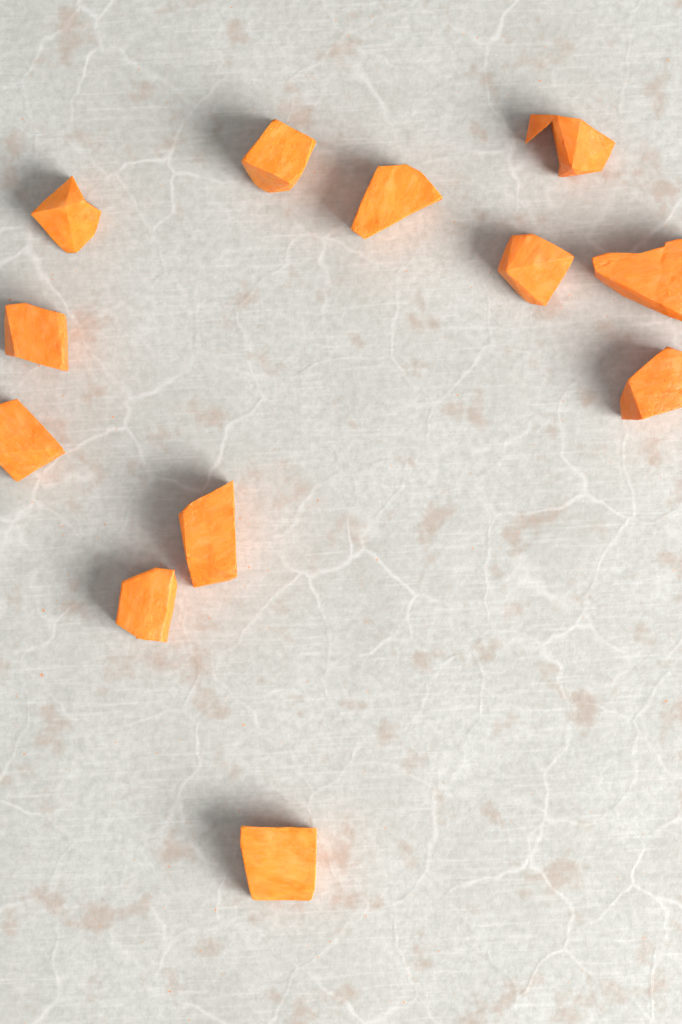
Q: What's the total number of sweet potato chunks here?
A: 12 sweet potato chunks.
